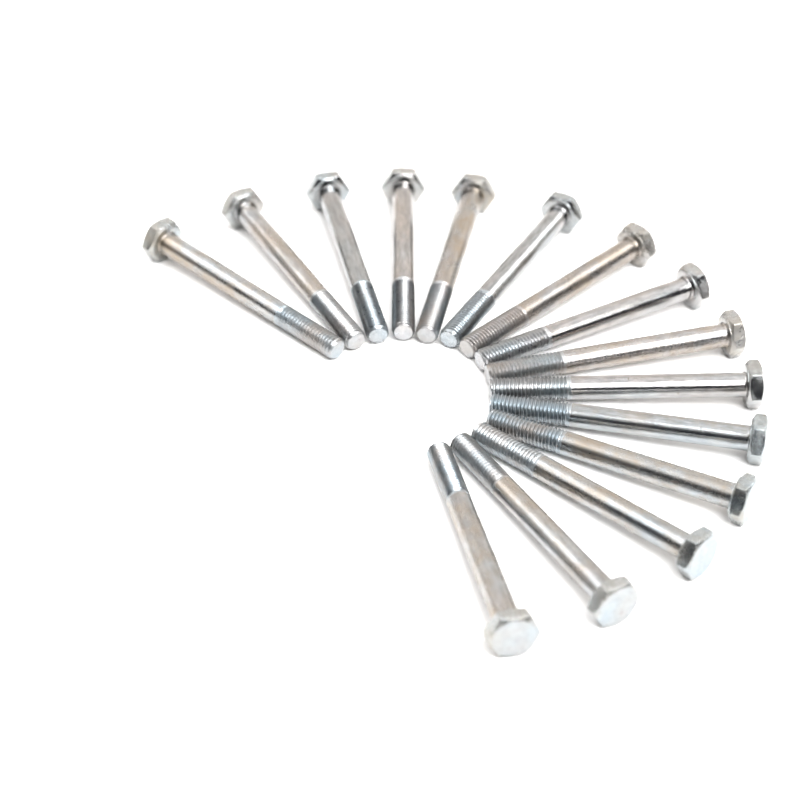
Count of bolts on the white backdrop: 15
